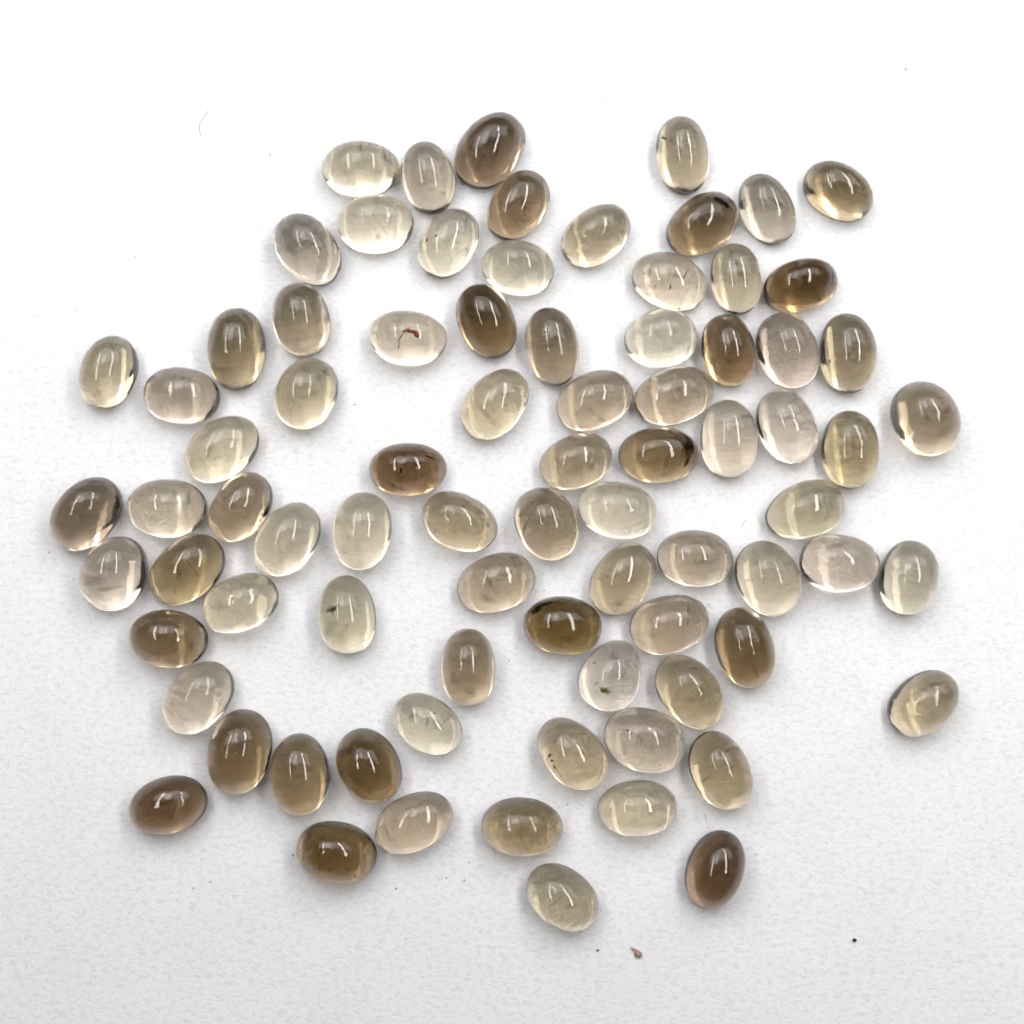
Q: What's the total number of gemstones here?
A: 81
